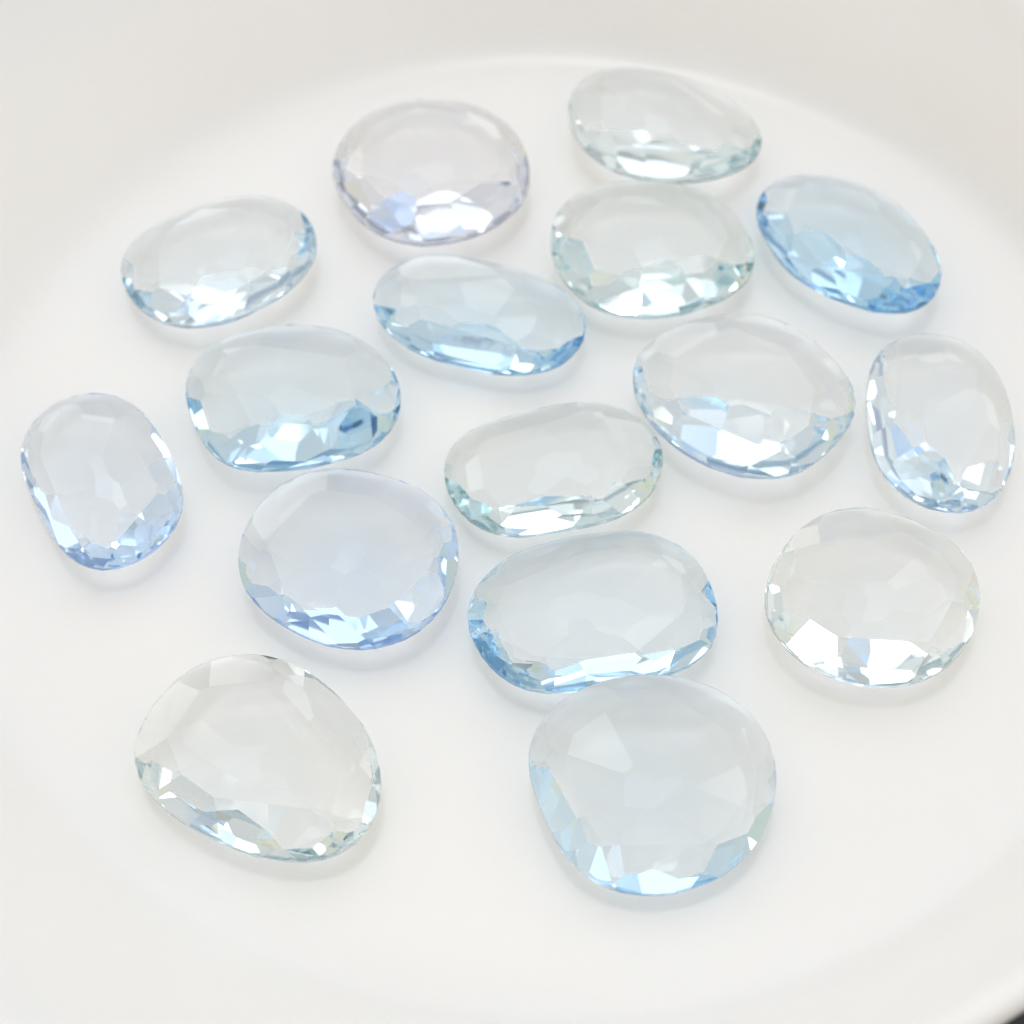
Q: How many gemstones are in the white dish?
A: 16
